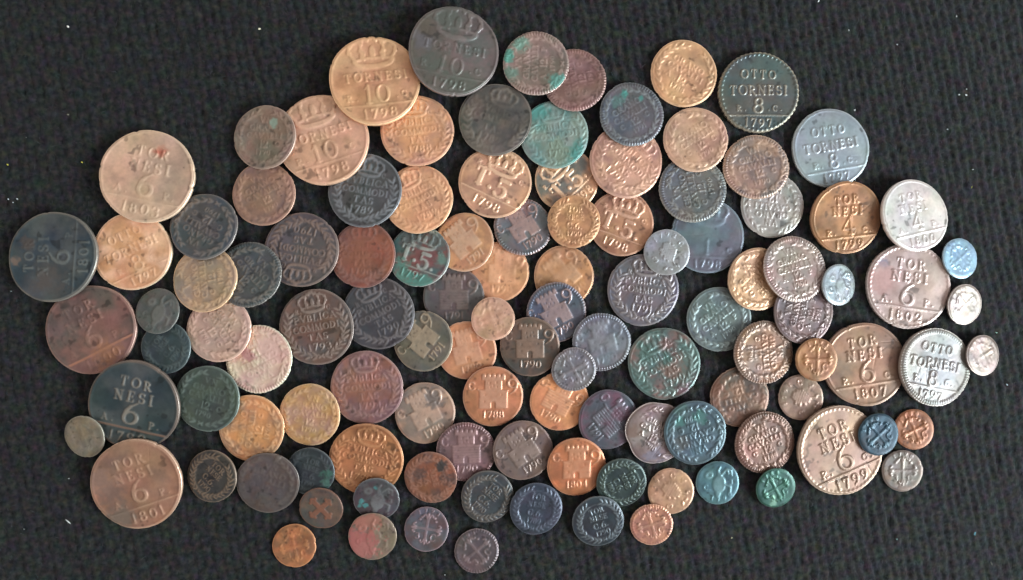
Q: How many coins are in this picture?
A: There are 114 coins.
